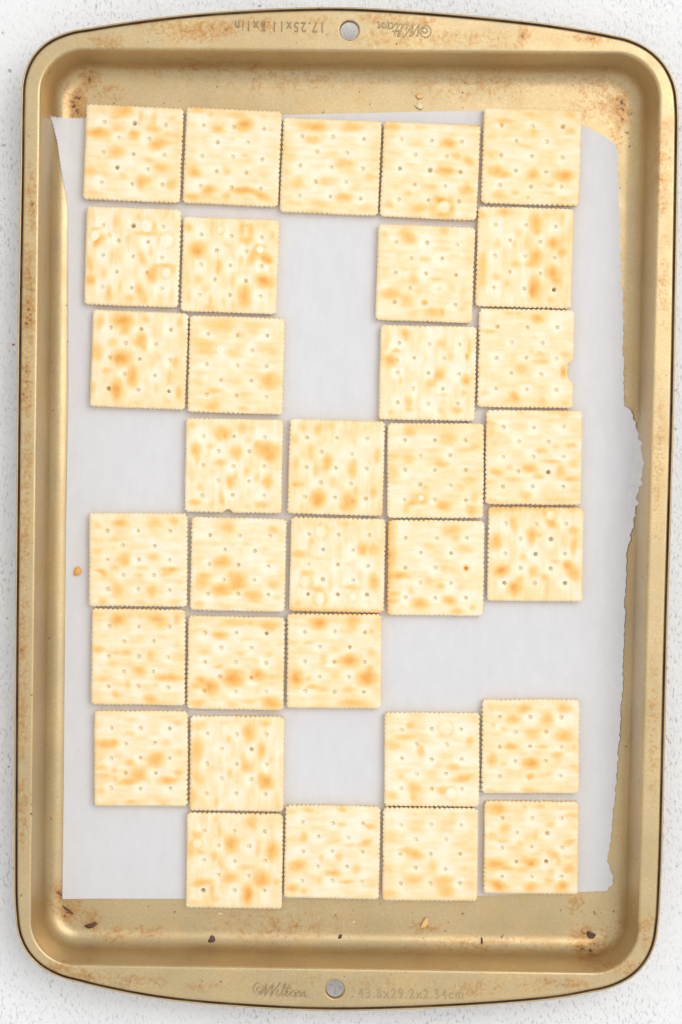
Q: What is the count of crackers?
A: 33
